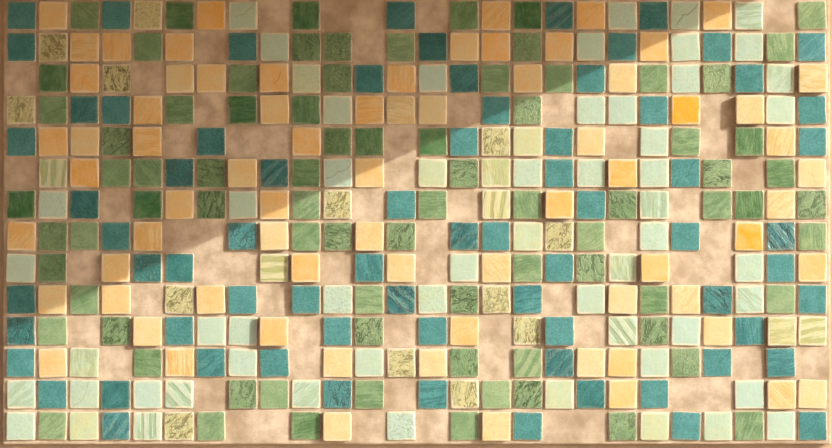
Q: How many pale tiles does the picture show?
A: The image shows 77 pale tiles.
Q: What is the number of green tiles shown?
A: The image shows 81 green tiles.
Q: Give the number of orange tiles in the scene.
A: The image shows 73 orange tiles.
